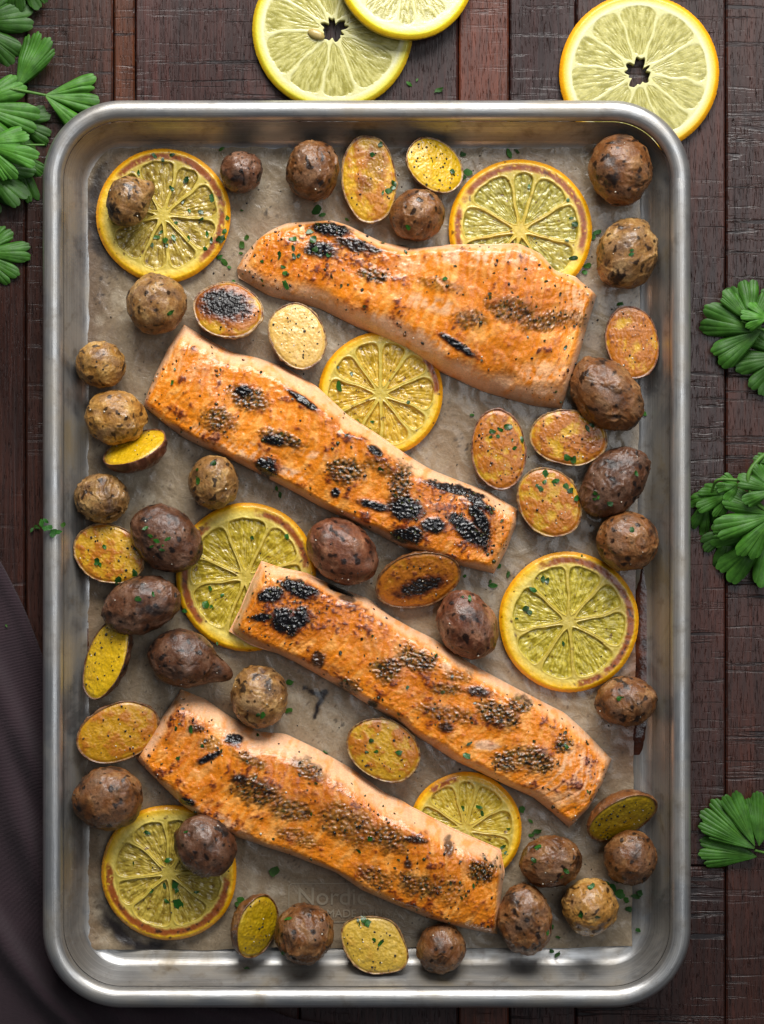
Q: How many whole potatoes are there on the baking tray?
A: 29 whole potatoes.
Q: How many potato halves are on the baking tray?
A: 17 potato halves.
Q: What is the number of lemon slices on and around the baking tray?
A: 10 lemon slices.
